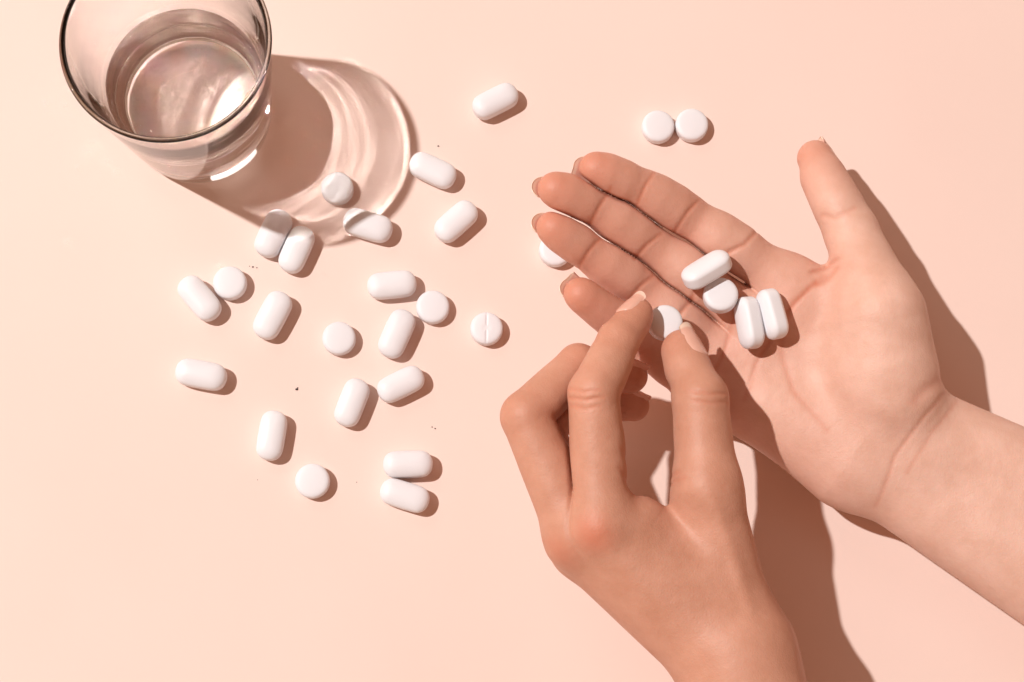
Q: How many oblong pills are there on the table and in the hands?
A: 19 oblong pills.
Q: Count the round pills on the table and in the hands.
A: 11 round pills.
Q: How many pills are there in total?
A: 30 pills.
